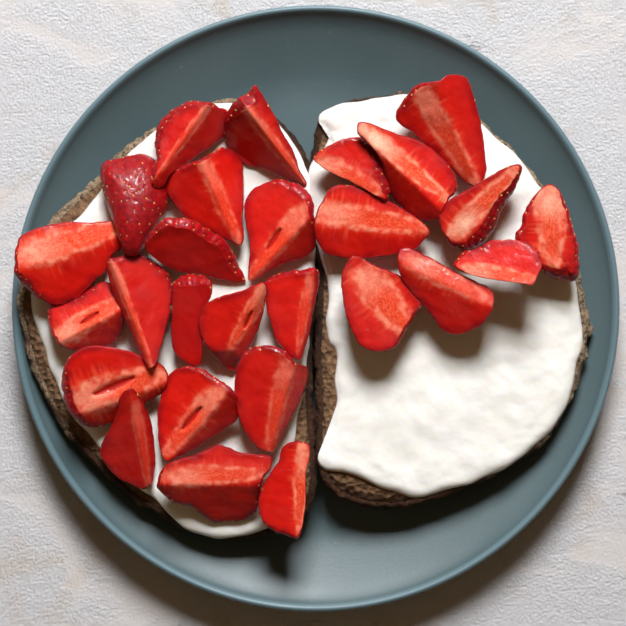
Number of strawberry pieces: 27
